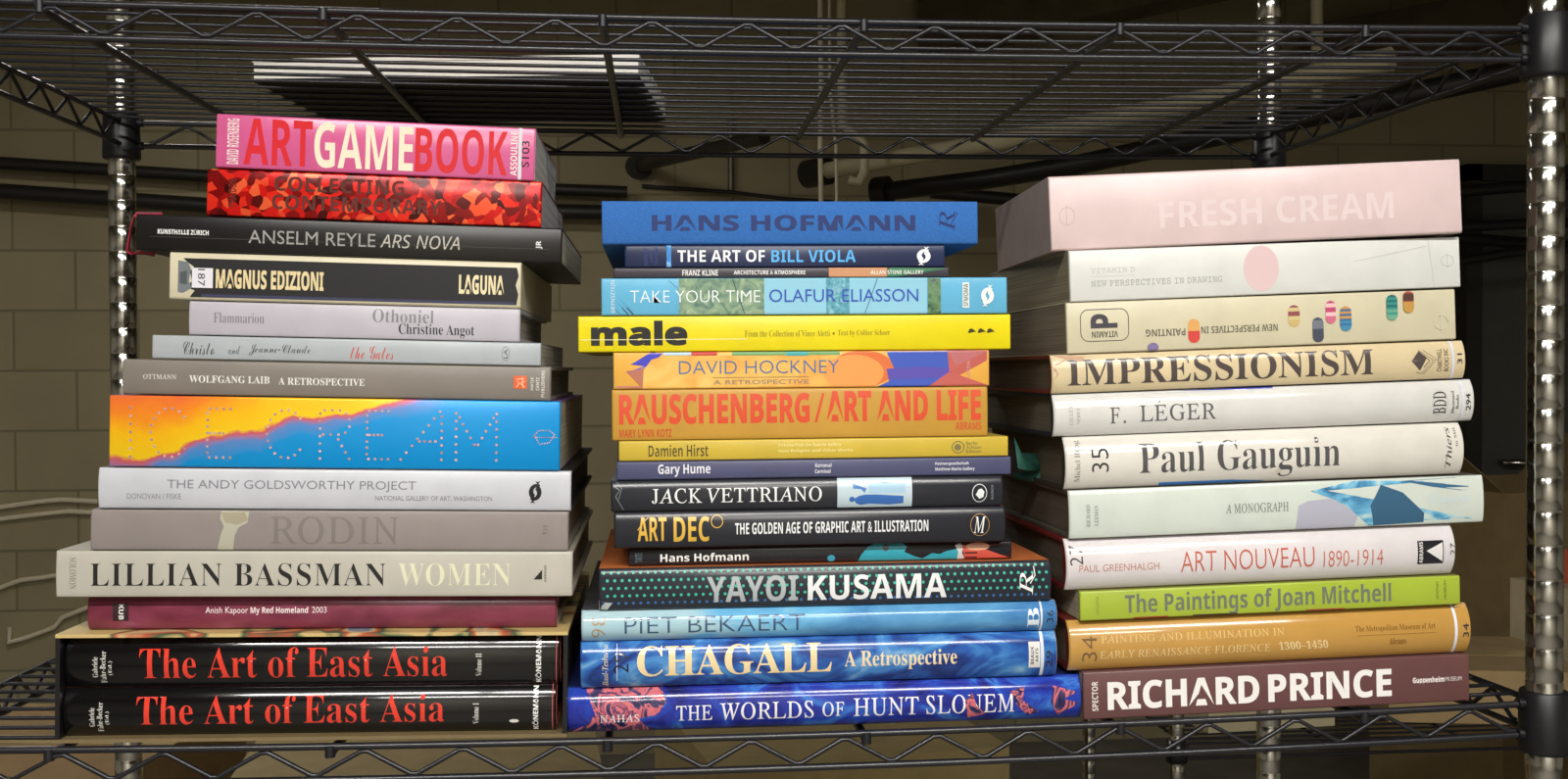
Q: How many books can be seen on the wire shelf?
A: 41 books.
